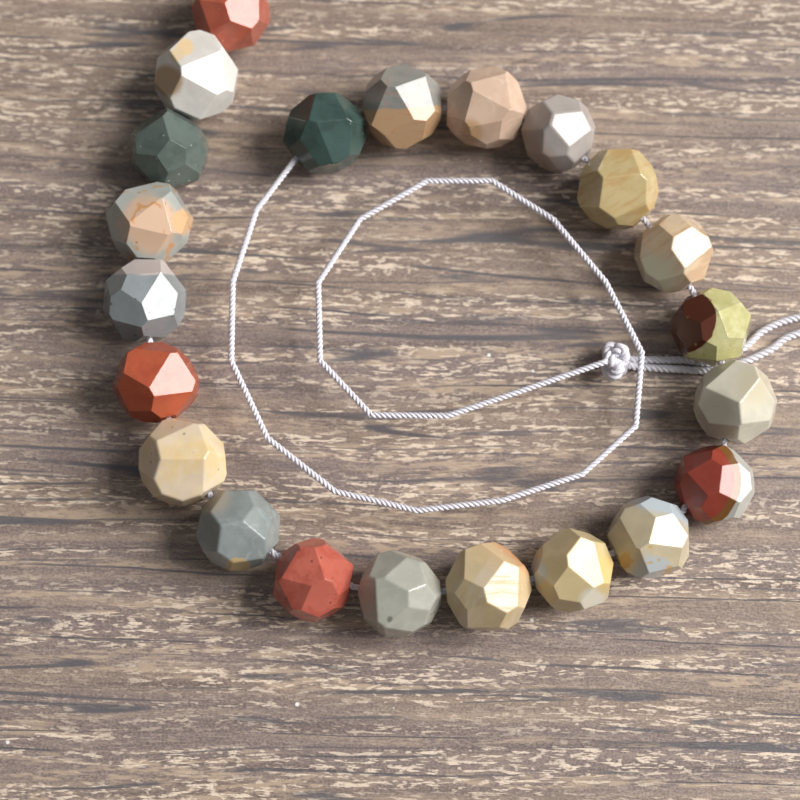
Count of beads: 22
